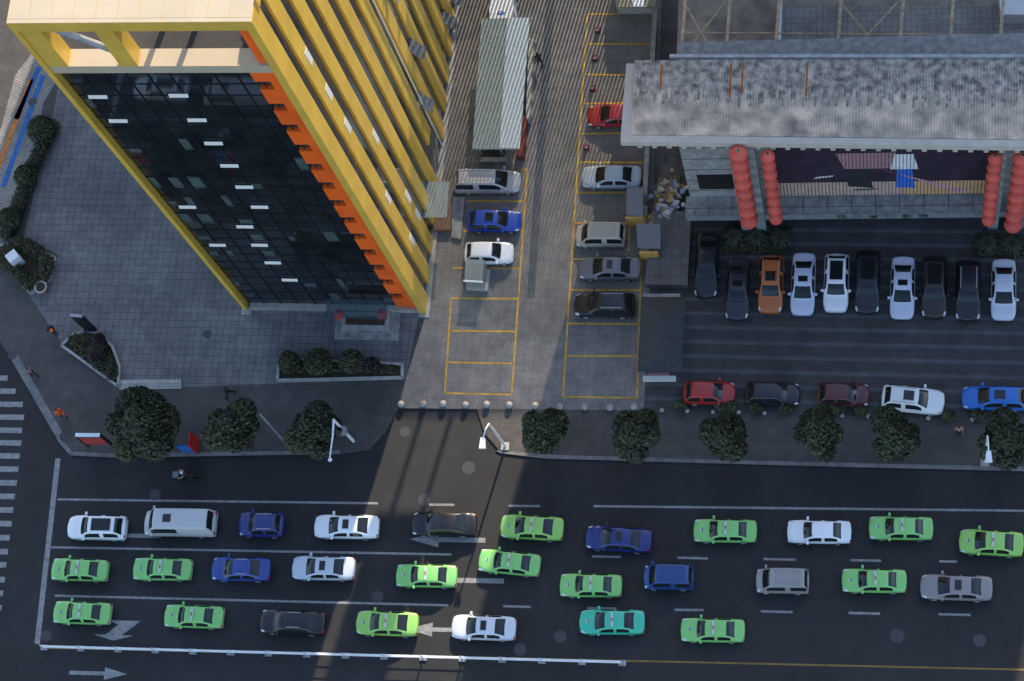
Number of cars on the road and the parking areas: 52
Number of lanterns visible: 34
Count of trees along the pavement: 9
